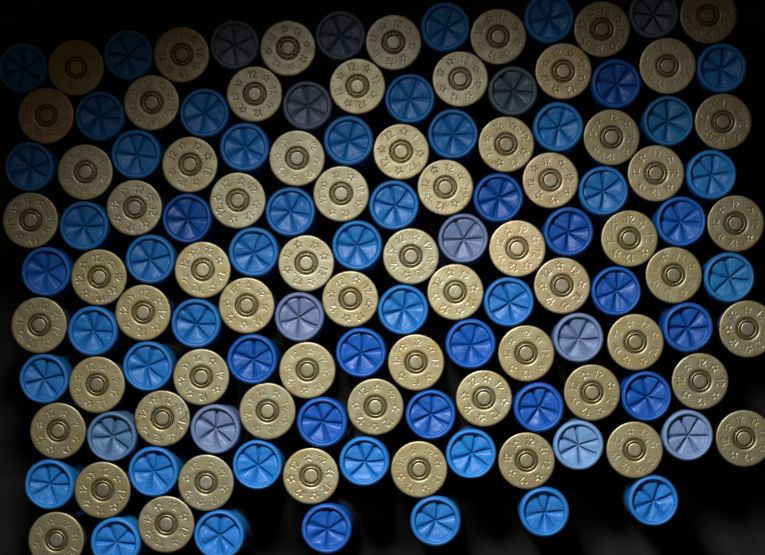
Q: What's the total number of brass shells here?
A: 65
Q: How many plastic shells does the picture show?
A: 68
